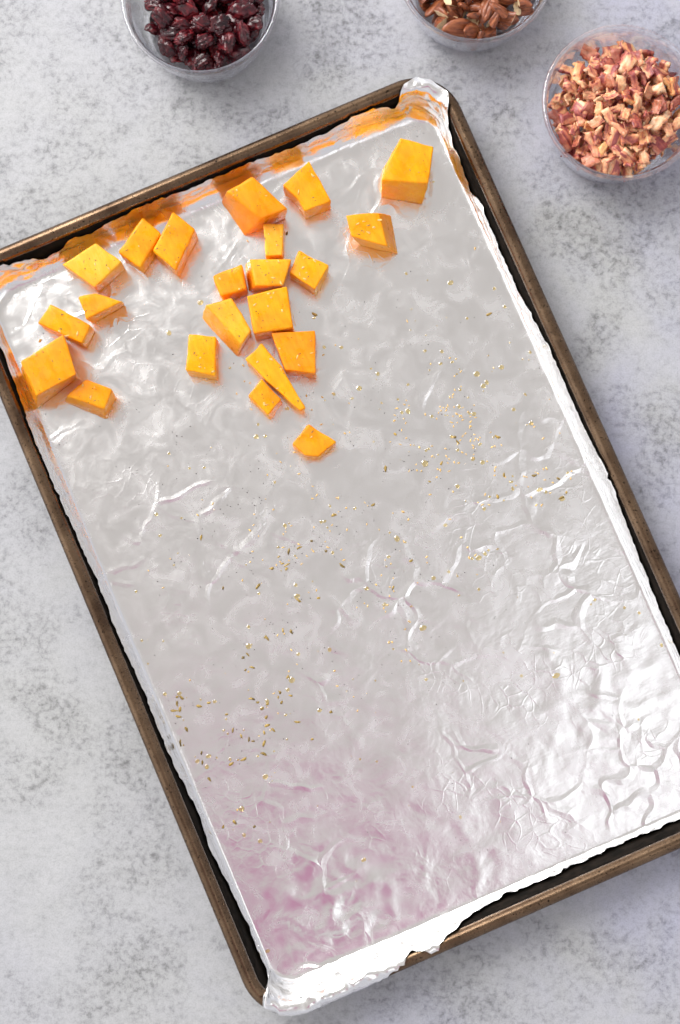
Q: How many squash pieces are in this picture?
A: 22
